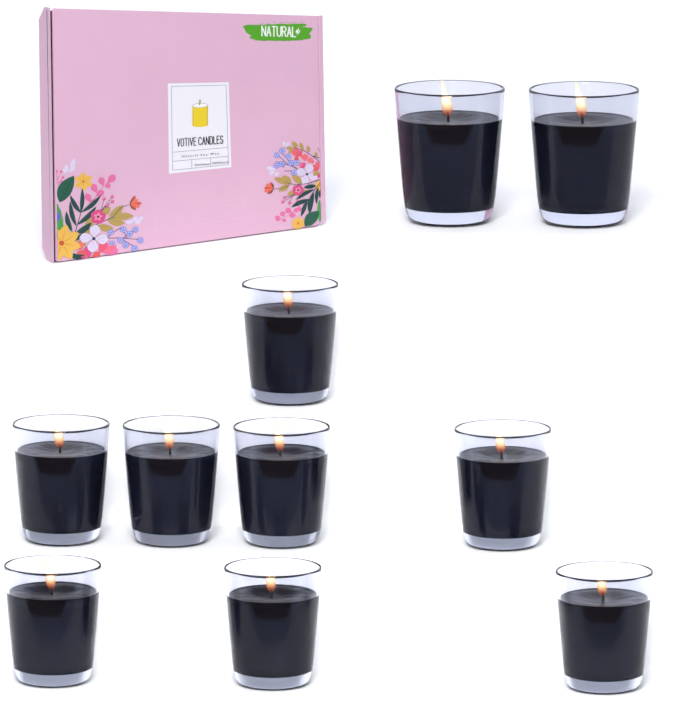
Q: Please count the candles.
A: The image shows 10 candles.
